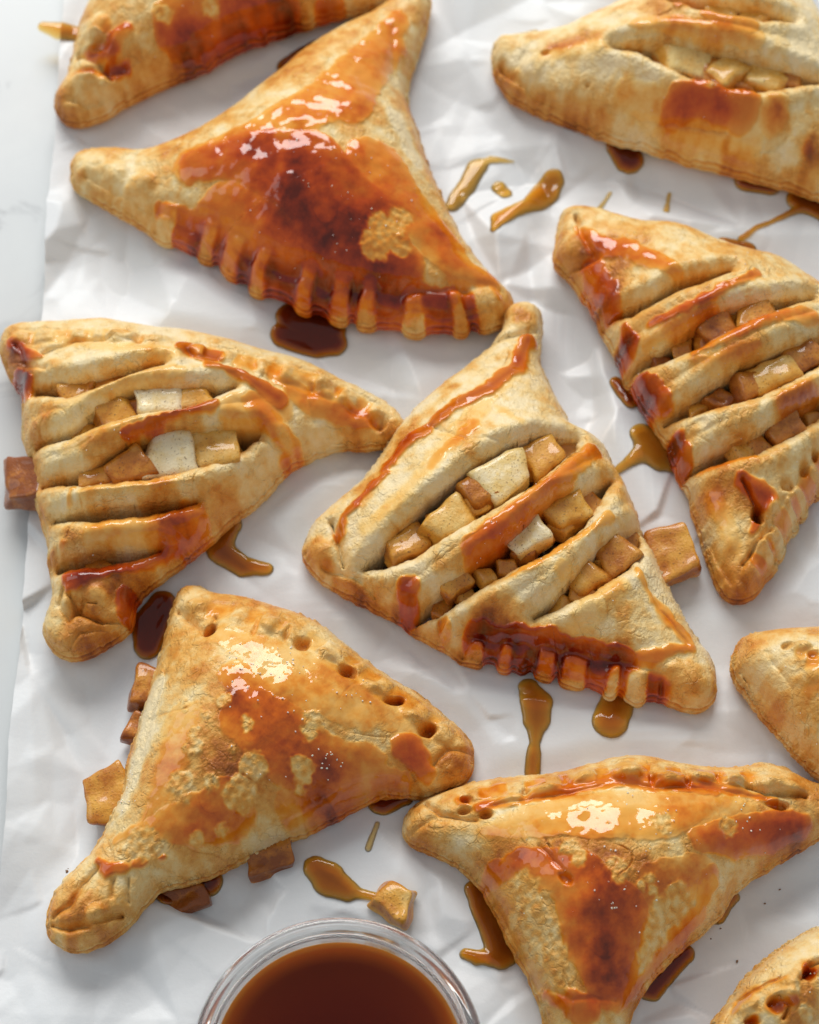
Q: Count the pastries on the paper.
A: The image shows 10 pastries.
